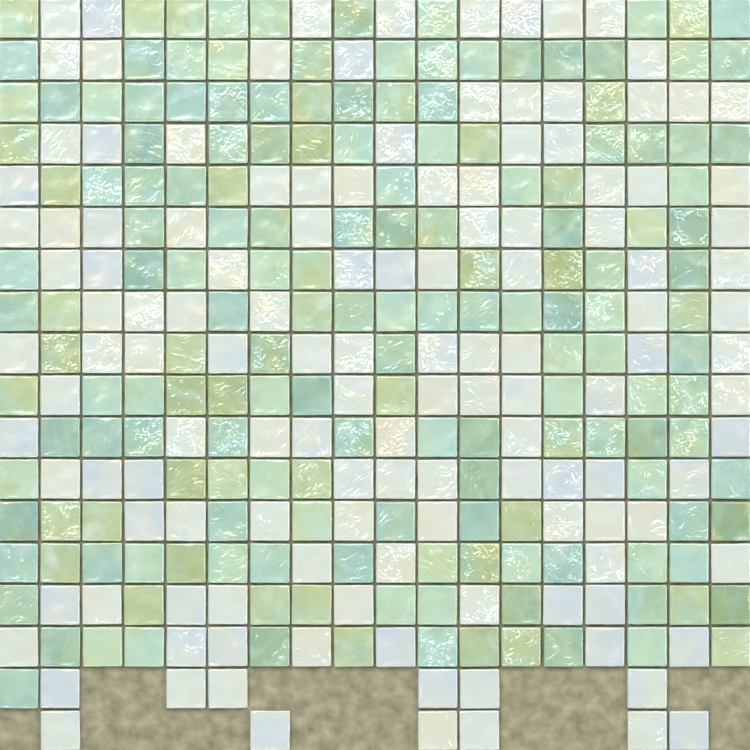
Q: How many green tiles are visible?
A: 169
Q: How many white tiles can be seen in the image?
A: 132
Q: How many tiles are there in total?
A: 301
